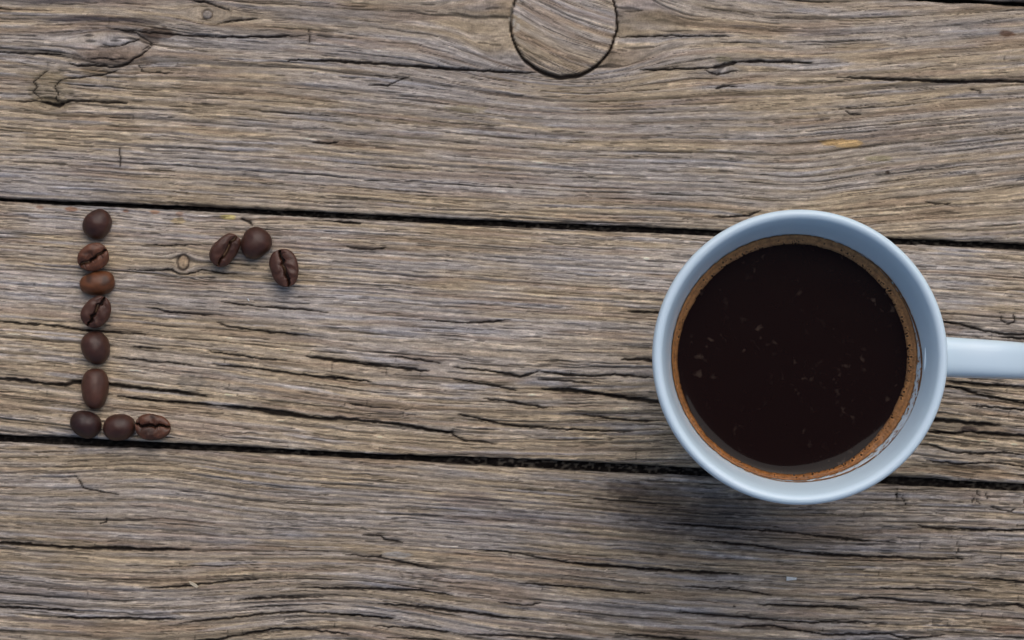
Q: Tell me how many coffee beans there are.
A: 12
